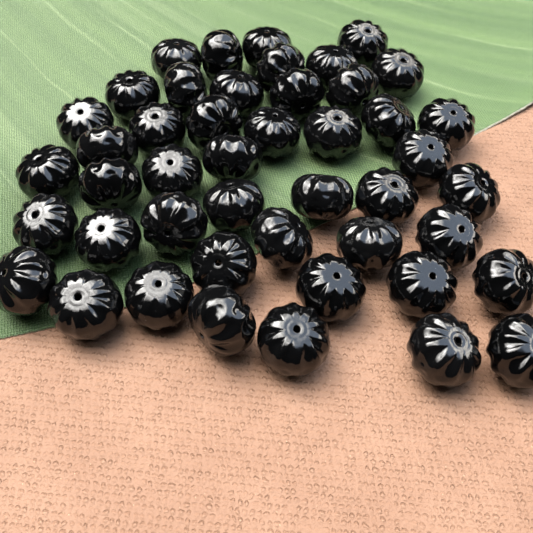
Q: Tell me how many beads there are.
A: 46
